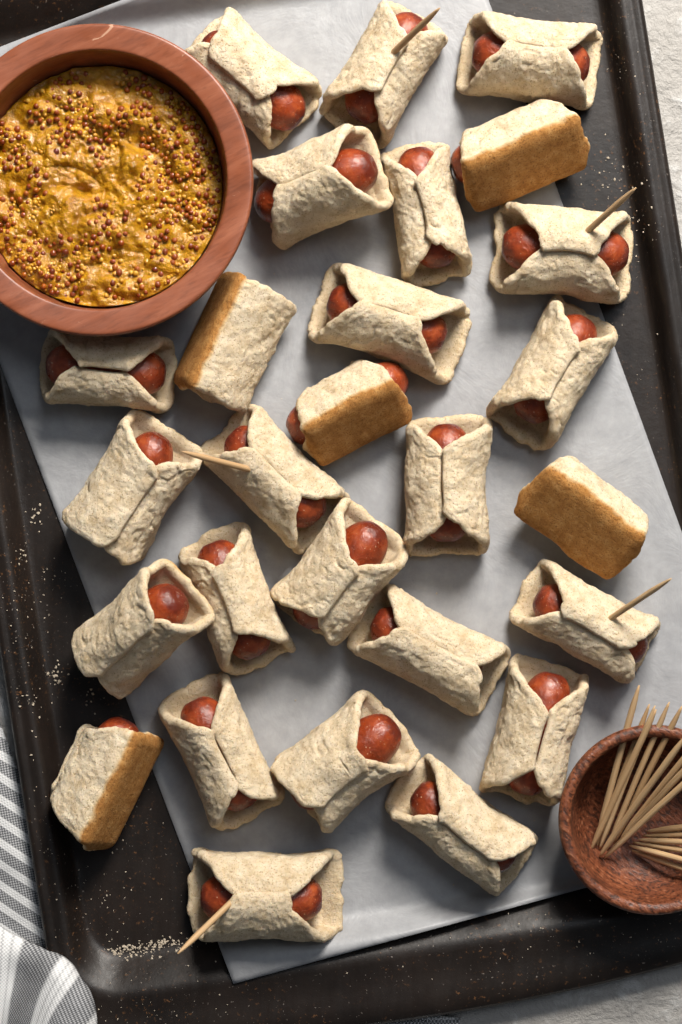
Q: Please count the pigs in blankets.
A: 27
